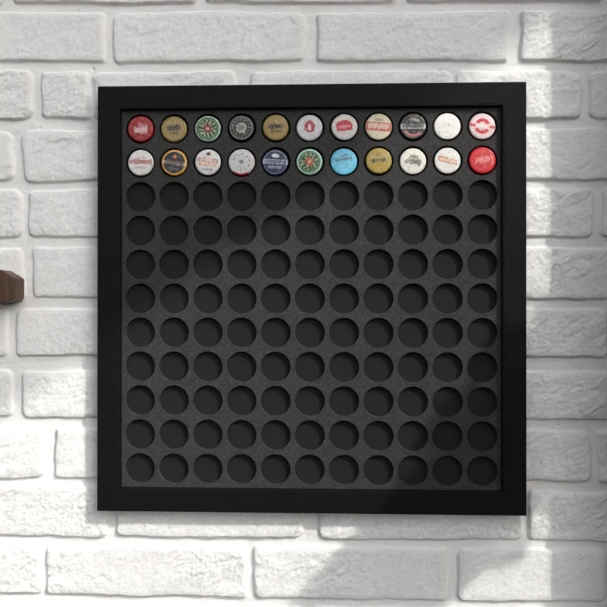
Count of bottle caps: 22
